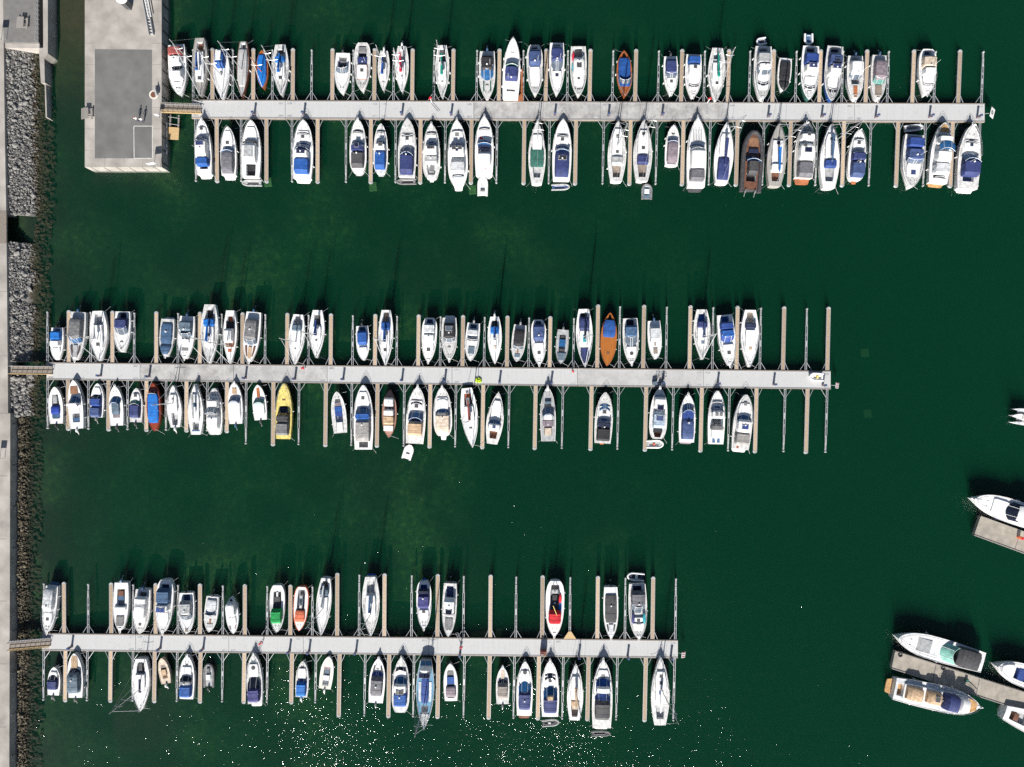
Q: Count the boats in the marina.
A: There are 159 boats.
